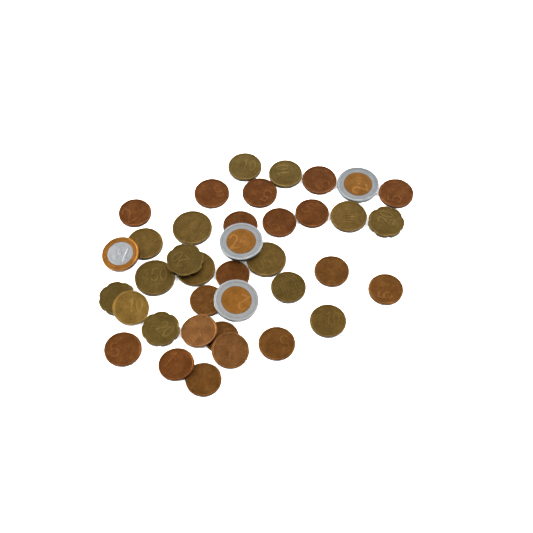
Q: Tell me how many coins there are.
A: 38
